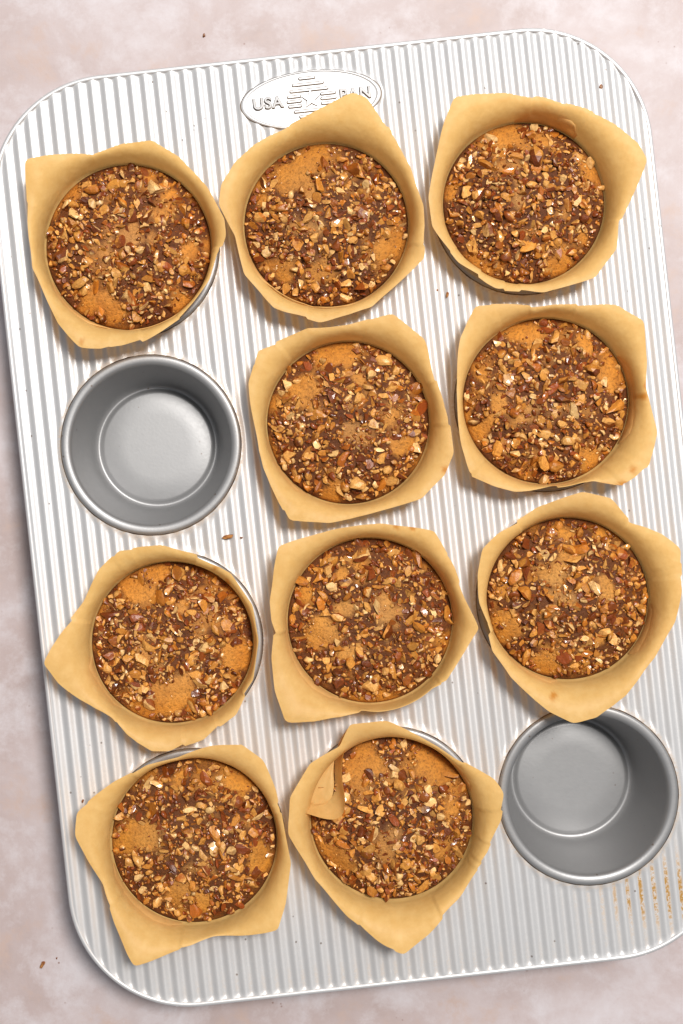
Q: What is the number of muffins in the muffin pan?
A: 10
